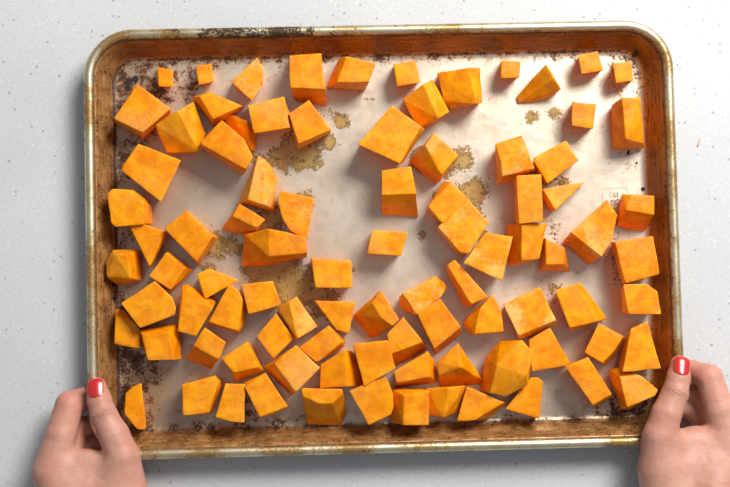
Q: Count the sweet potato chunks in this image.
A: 91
